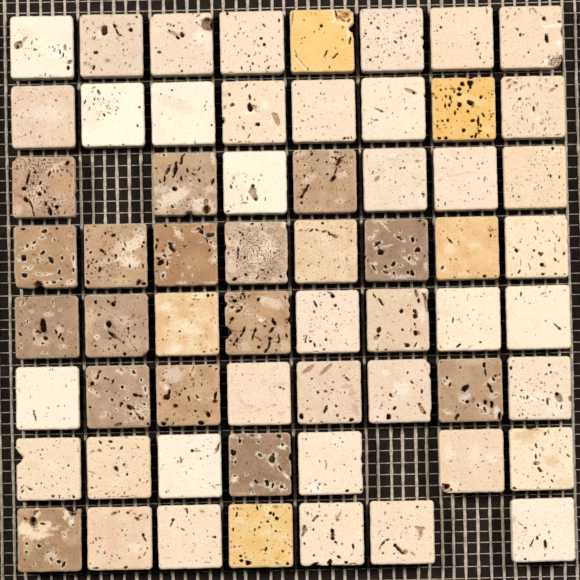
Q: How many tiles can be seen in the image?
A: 61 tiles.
